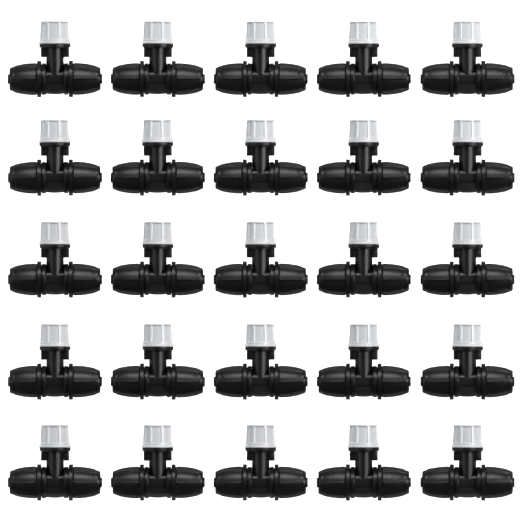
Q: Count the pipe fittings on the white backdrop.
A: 25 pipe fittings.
